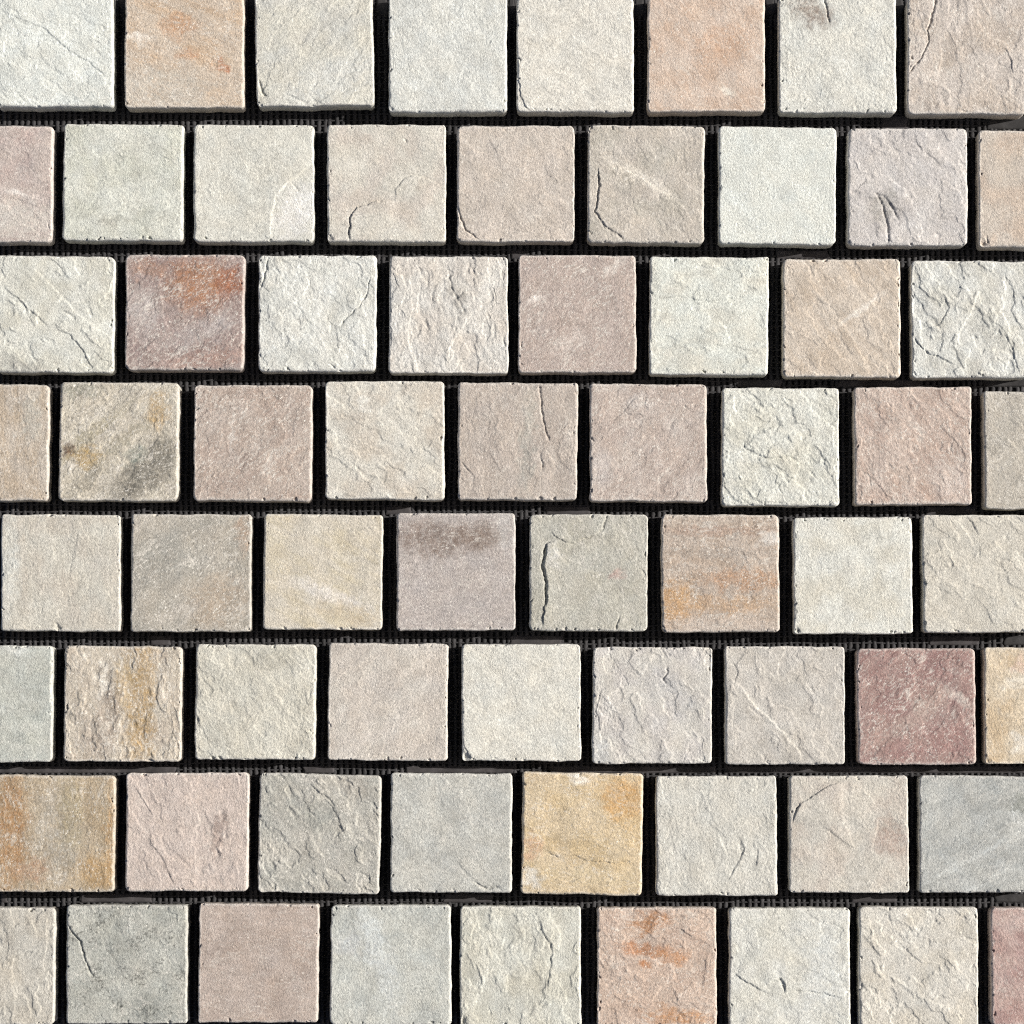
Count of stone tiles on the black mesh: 68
